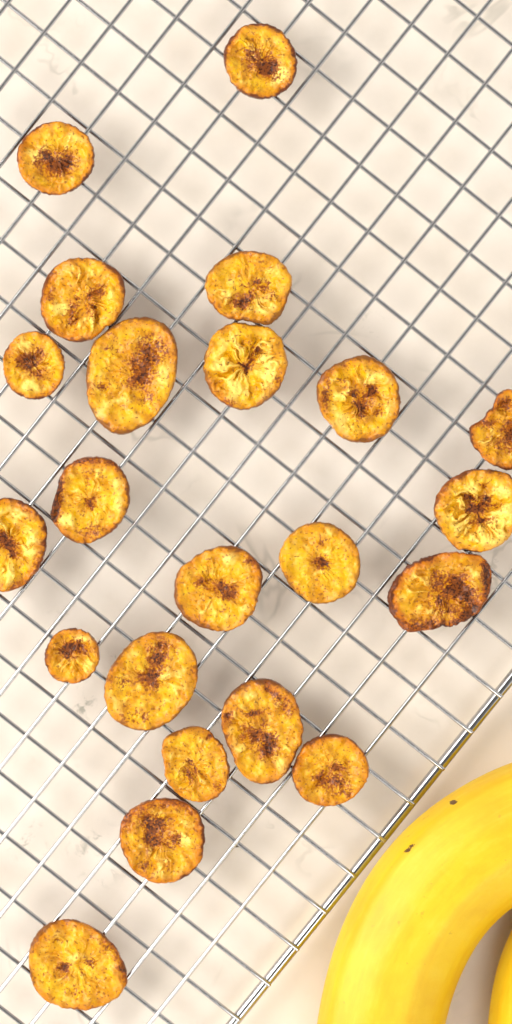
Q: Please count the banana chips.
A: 22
